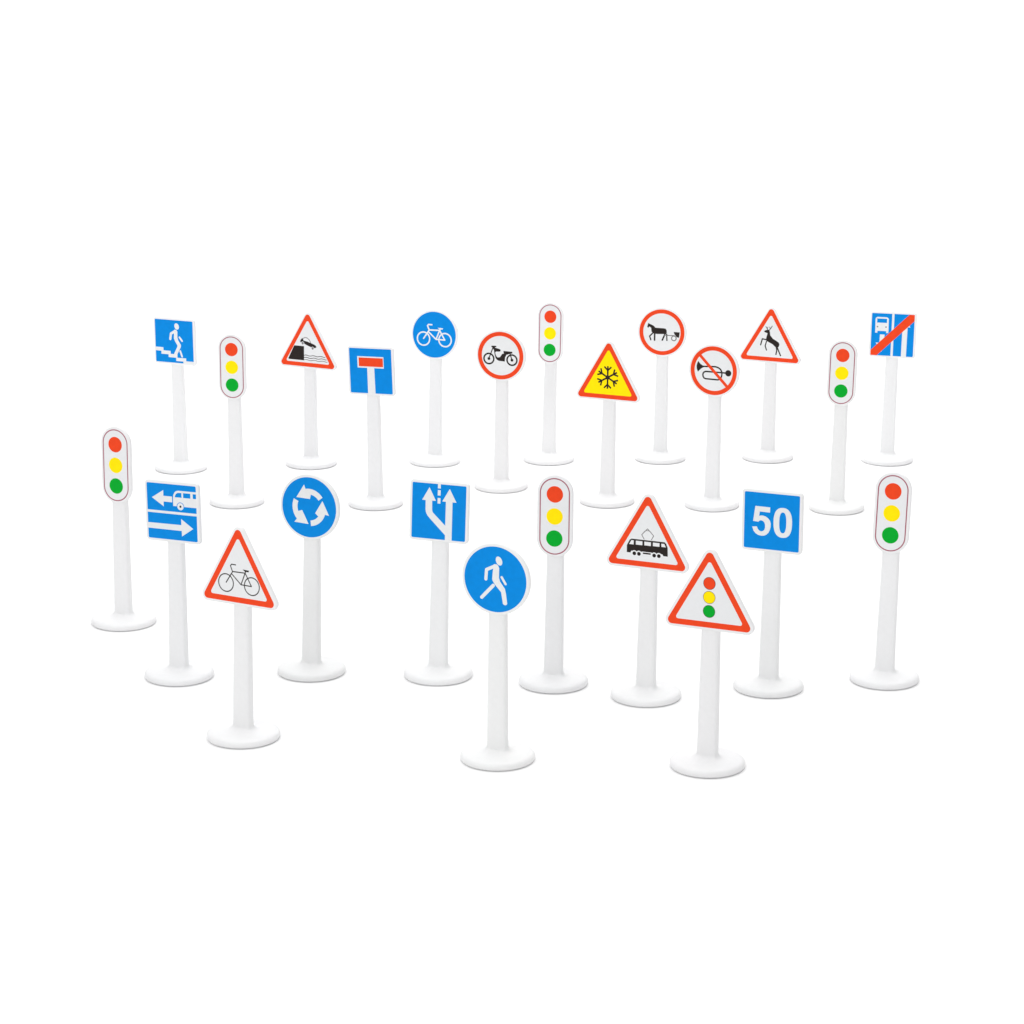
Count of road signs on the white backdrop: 18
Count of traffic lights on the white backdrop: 6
